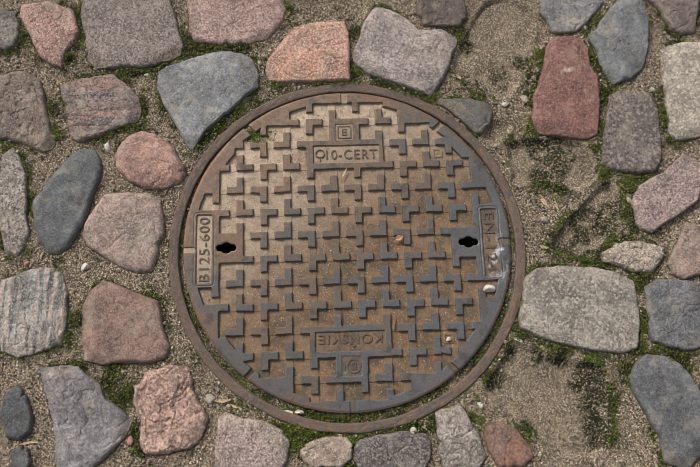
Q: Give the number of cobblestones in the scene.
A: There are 38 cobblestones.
